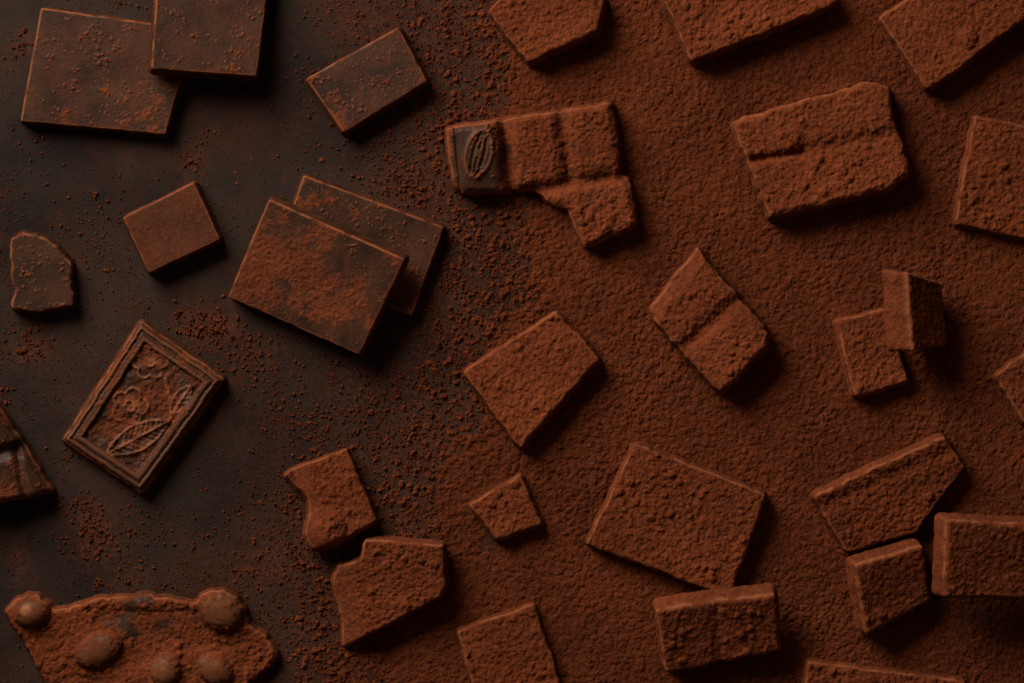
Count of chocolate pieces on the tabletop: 31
